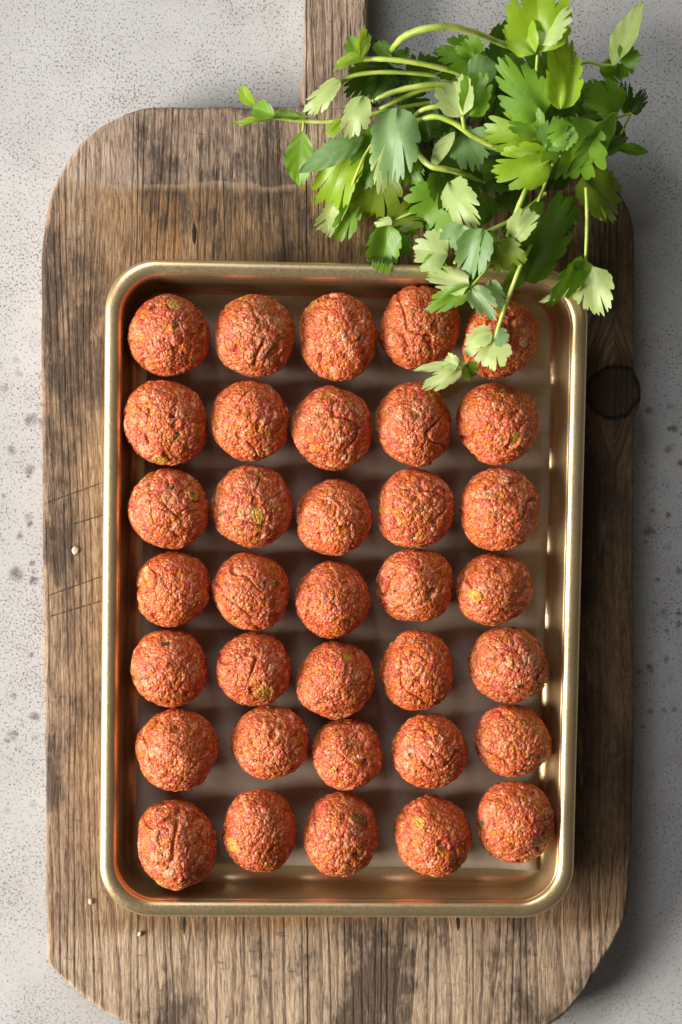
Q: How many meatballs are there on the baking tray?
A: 35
